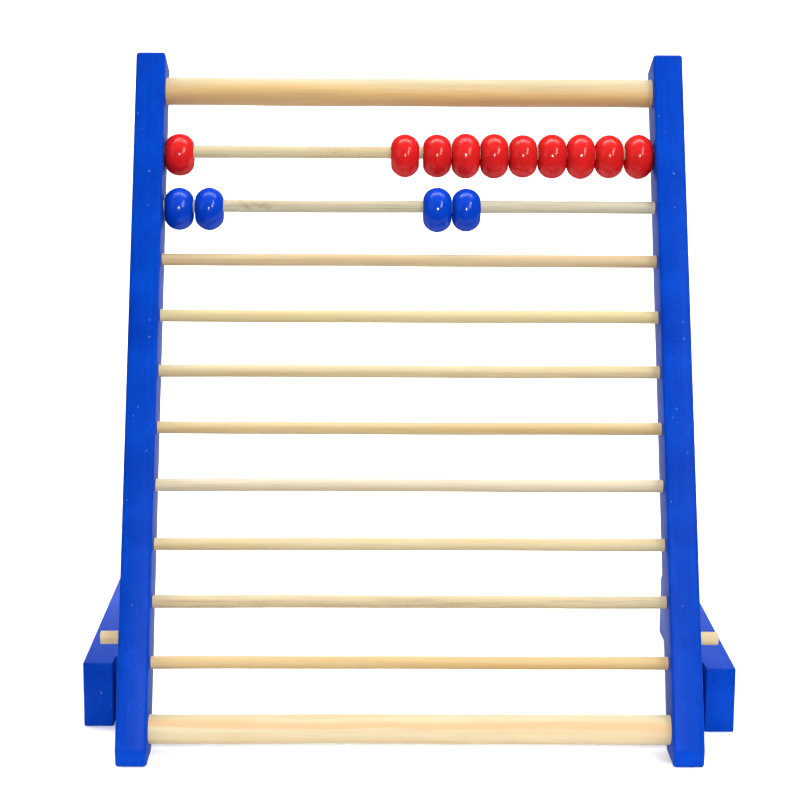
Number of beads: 14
